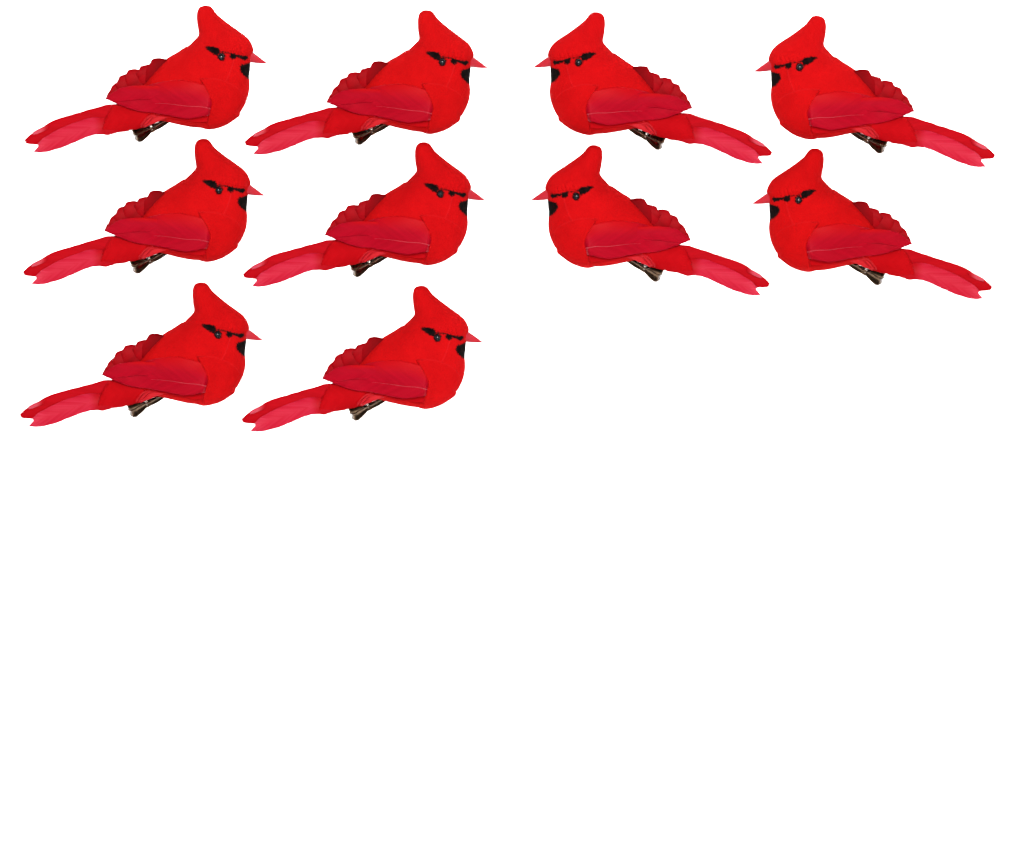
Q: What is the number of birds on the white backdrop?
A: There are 10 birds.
